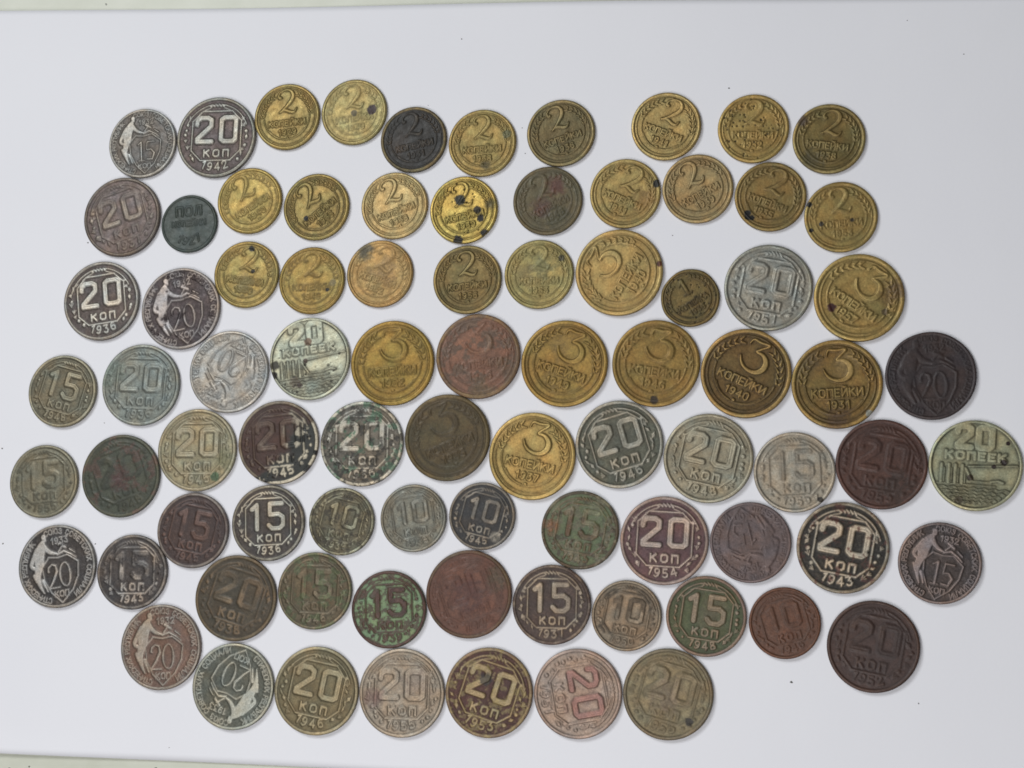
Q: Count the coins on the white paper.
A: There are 83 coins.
